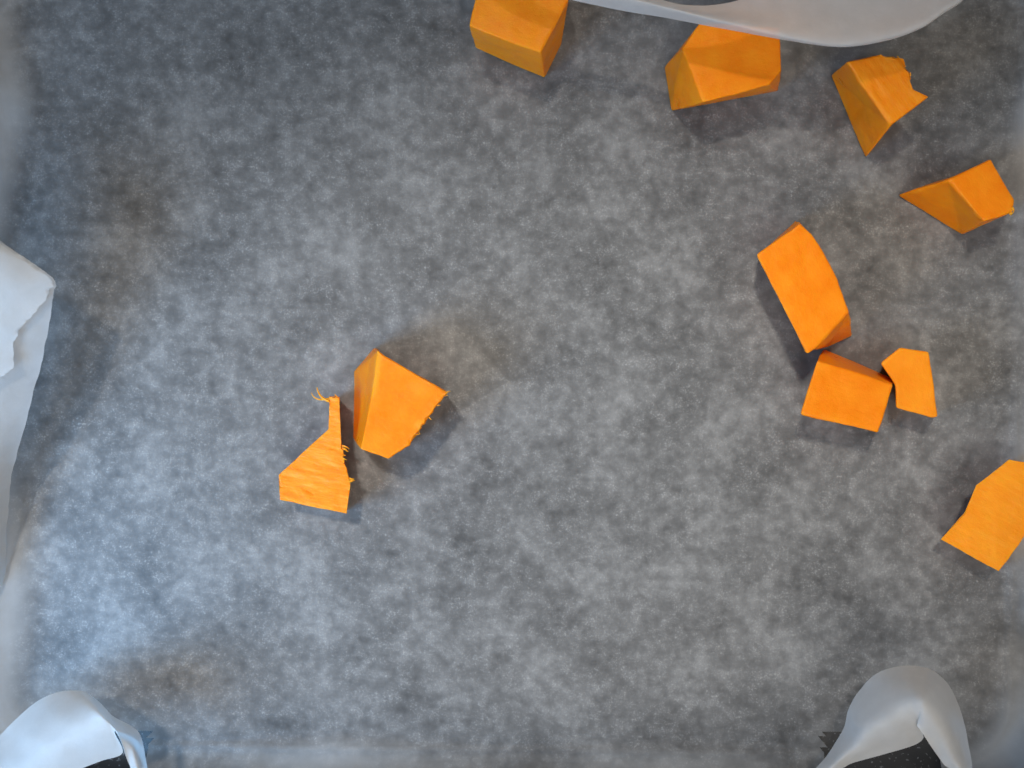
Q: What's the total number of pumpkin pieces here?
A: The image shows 10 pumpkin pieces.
